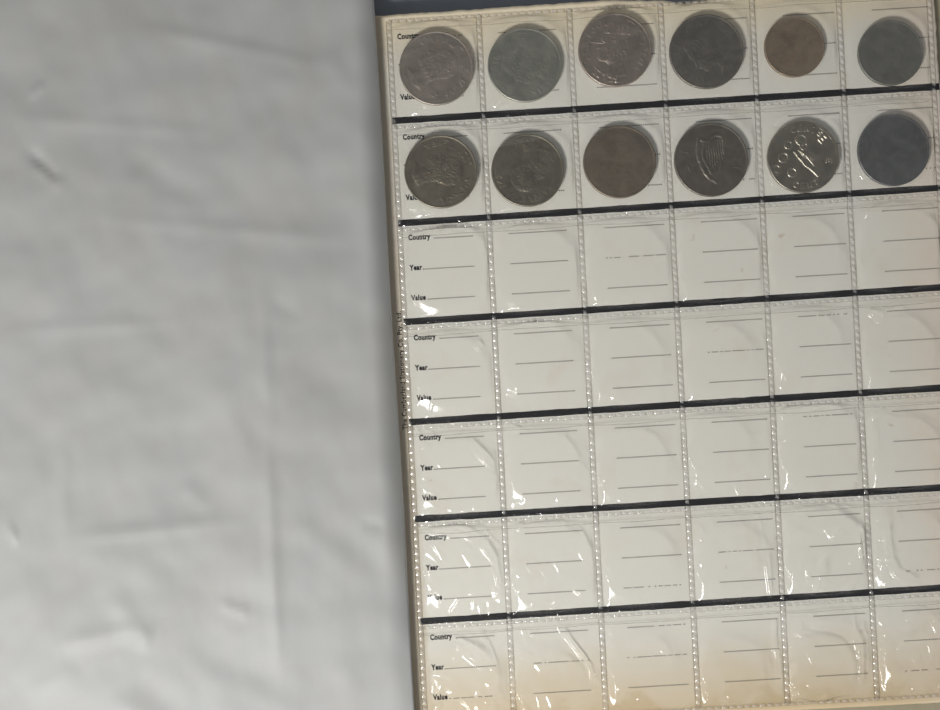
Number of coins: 12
